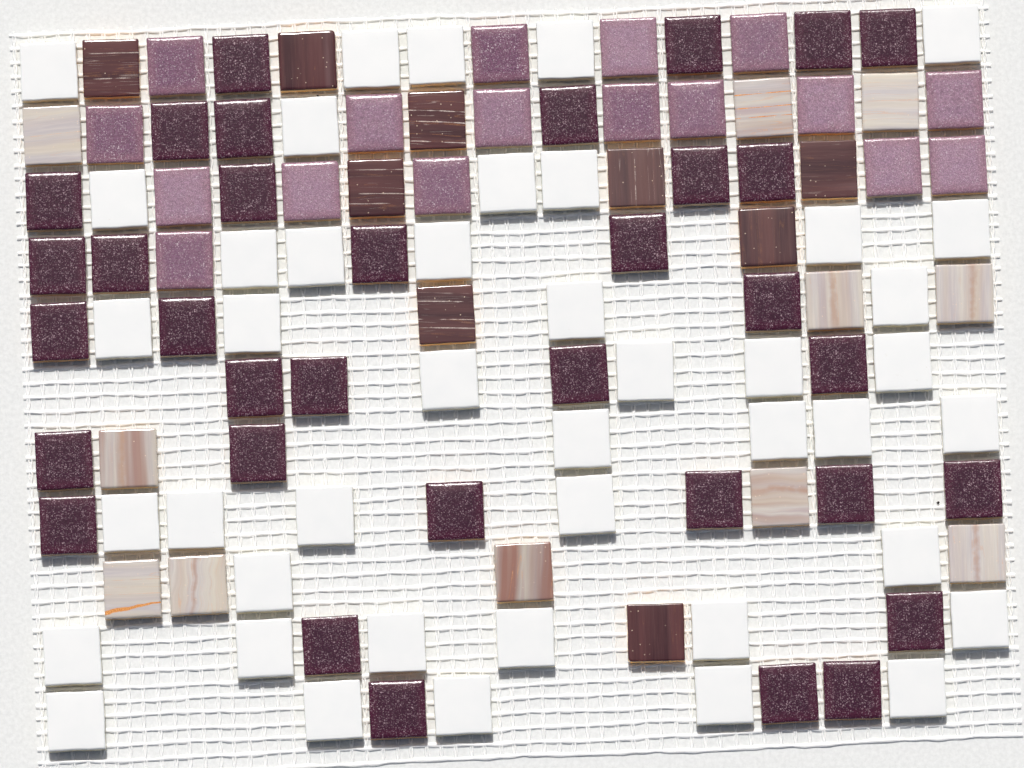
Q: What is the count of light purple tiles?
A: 17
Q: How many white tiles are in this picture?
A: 43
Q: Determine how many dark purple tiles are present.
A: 34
